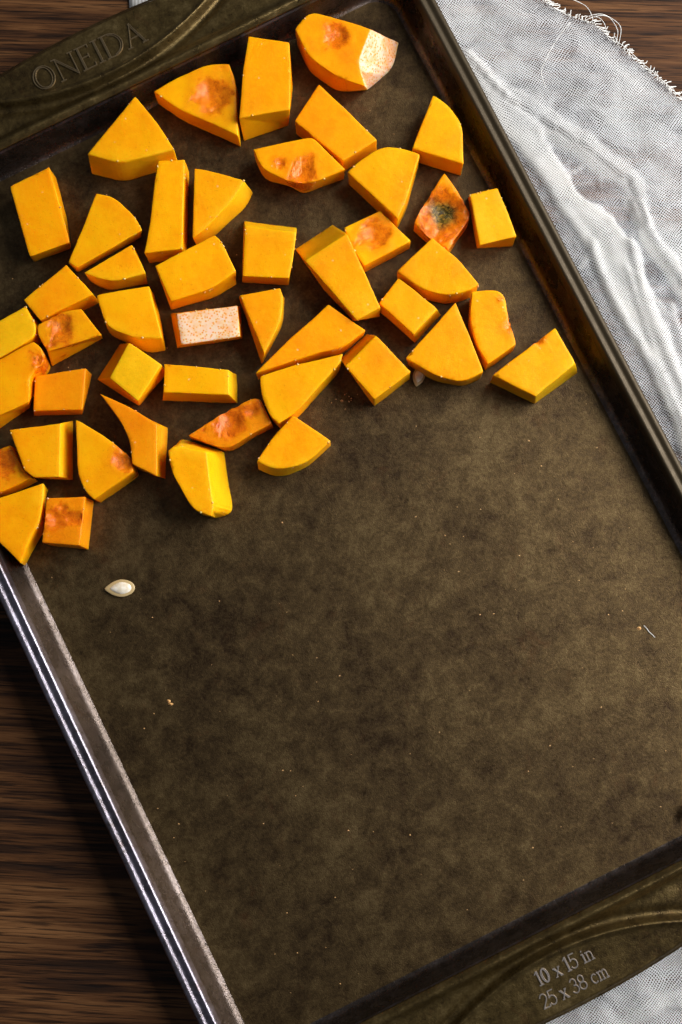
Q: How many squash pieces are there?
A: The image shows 46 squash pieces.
